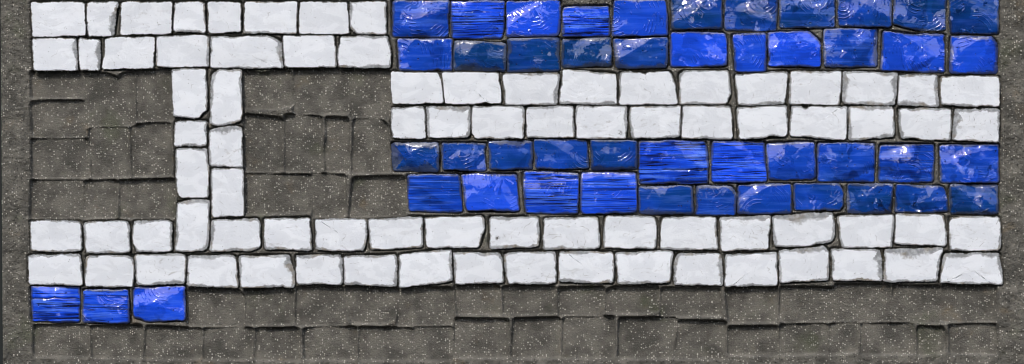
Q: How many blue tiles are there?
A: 47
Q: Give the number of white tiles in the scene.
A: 80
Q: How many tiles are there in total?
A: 127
